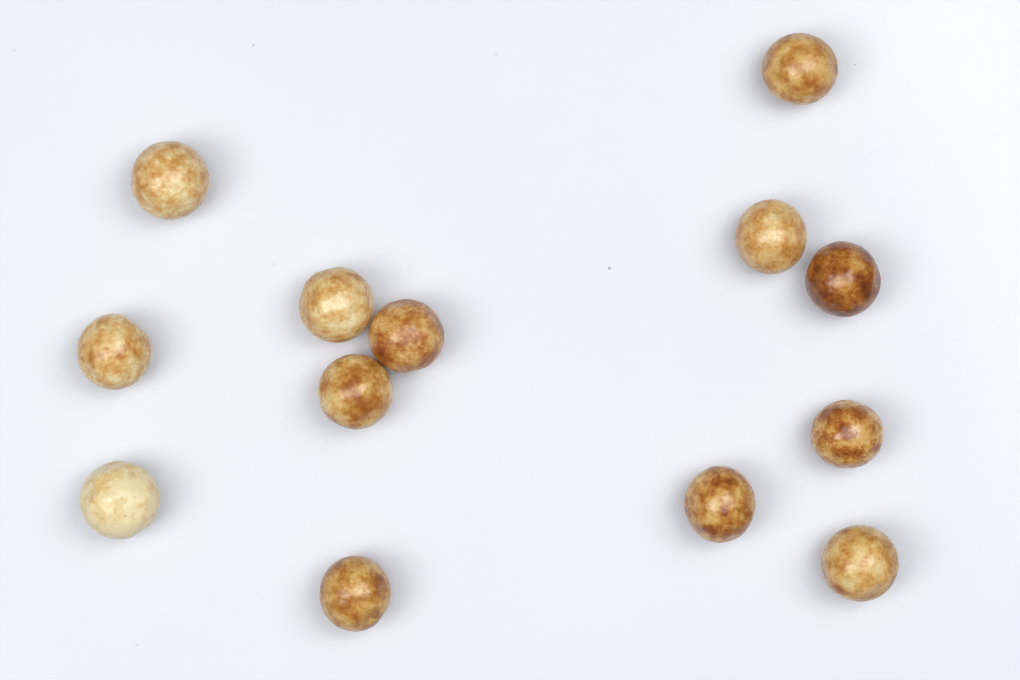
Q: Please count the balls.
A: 13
